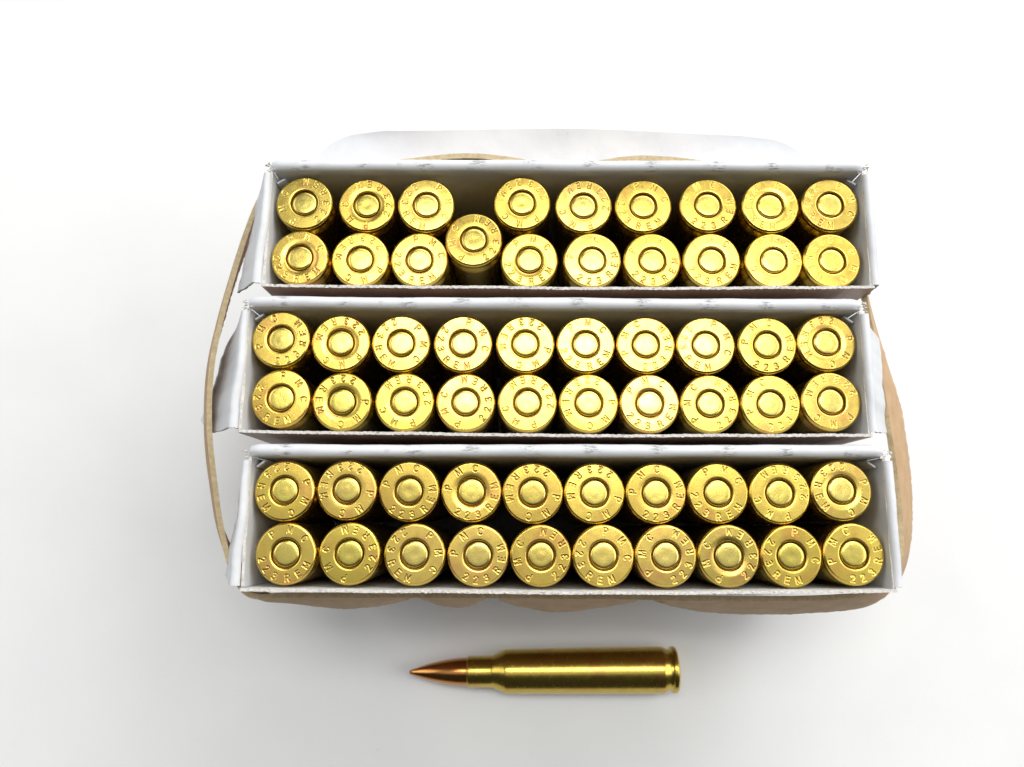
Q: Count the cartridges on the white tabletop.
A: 60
